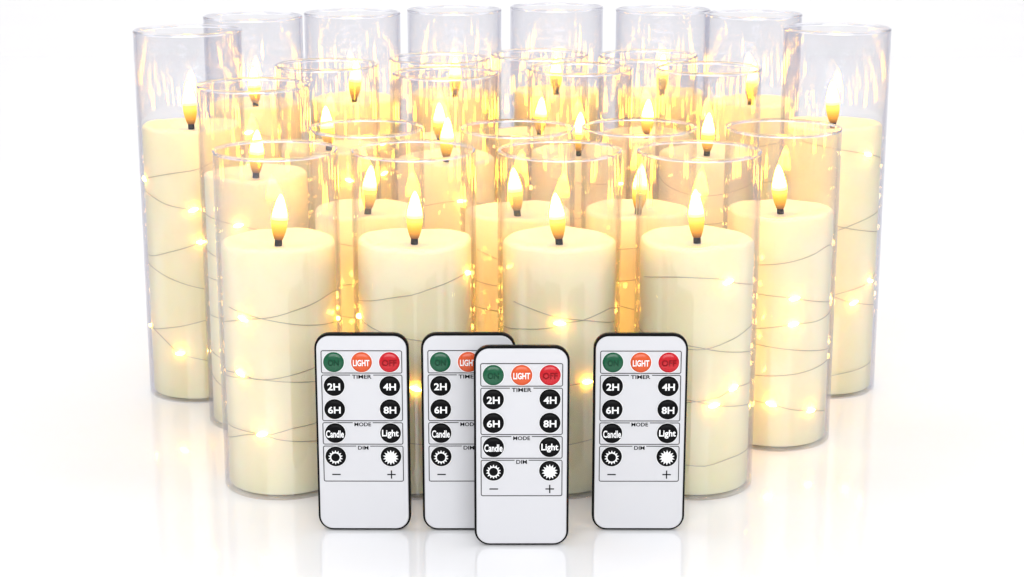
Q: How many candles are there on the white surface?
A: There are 24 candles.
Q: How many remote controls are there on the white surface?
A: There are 4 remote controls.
